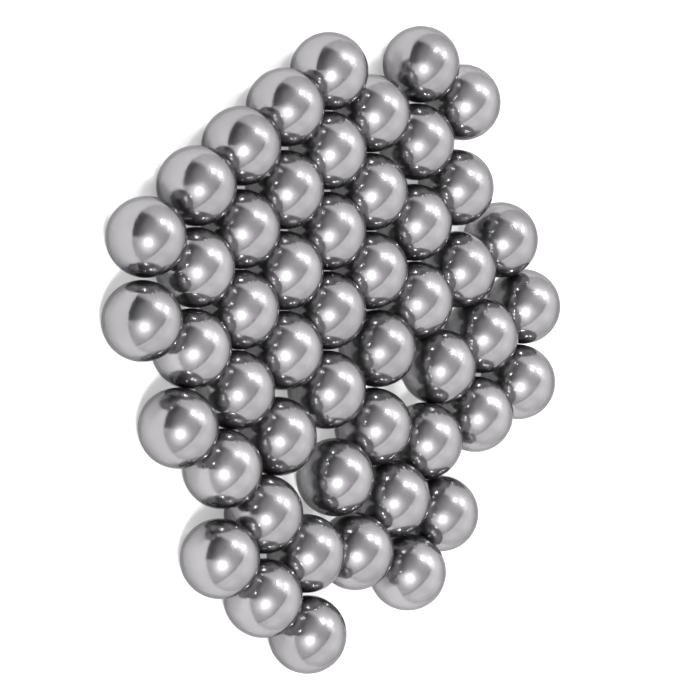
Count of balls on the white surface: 50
